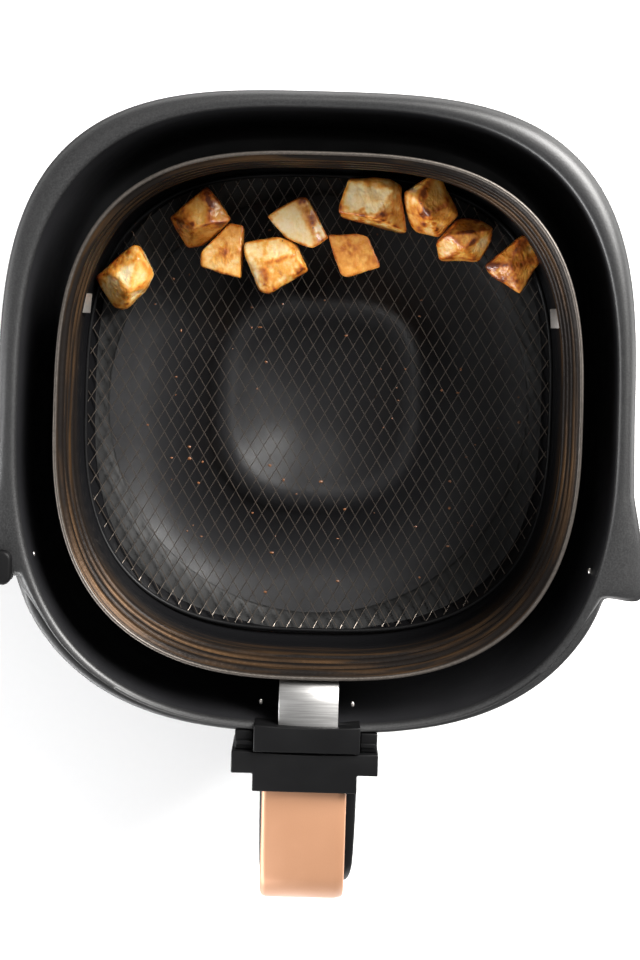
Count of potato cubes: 10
